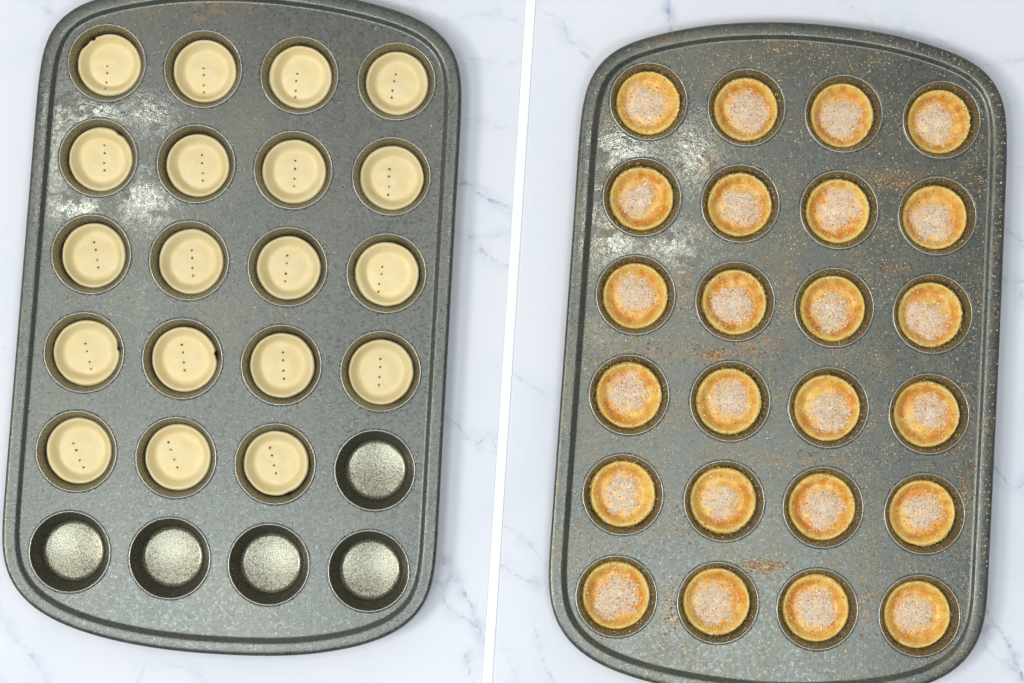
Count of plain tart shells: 19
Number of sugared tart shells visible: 24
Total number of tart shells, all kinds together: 43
